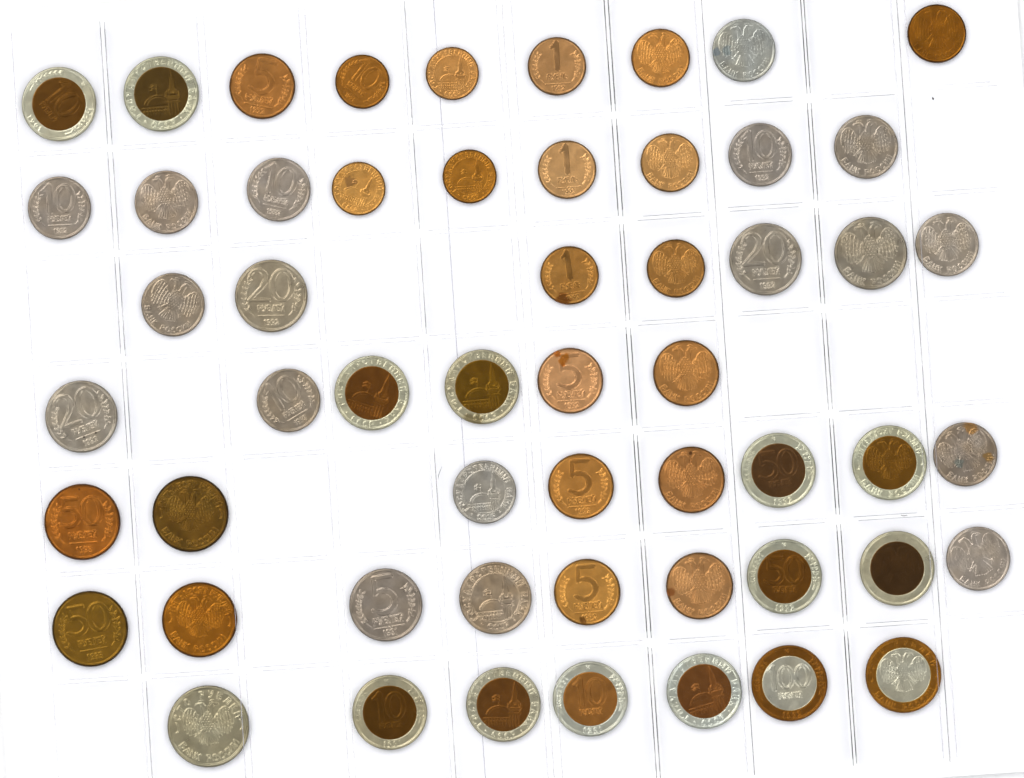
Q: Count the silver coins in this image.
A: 19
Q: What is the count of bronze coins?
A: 22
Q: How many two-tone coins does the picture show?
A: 14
